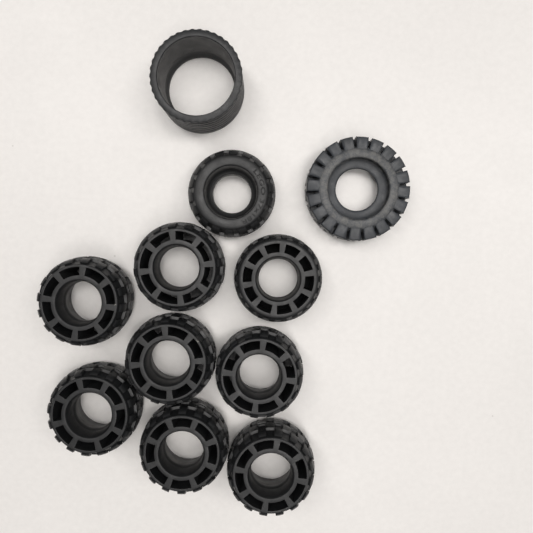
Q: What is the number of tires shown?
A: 11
